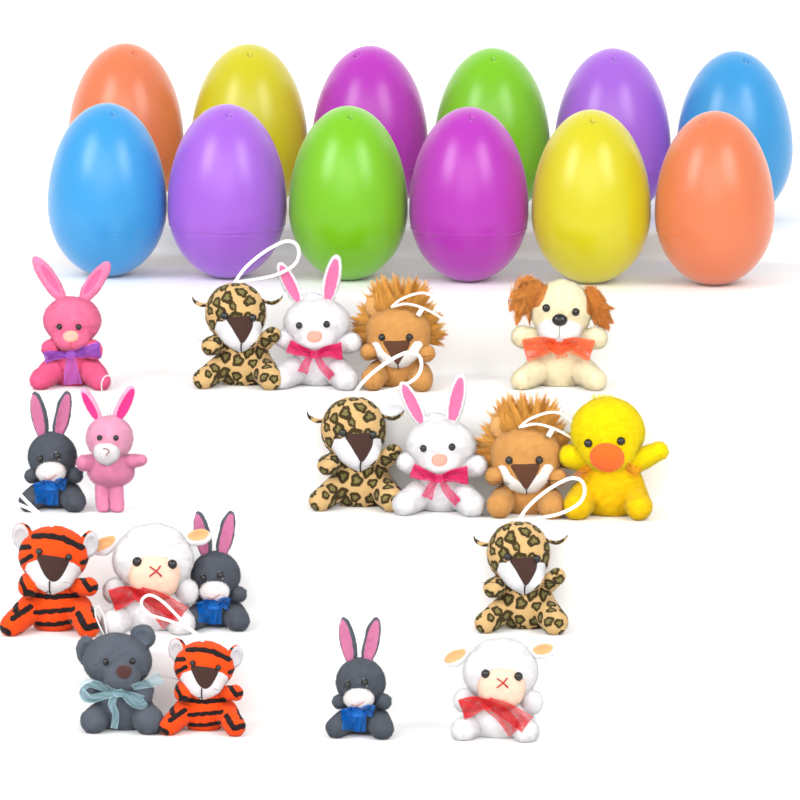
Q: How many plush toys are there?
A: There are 19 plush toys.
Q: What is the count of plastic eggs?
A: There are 12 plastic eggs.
